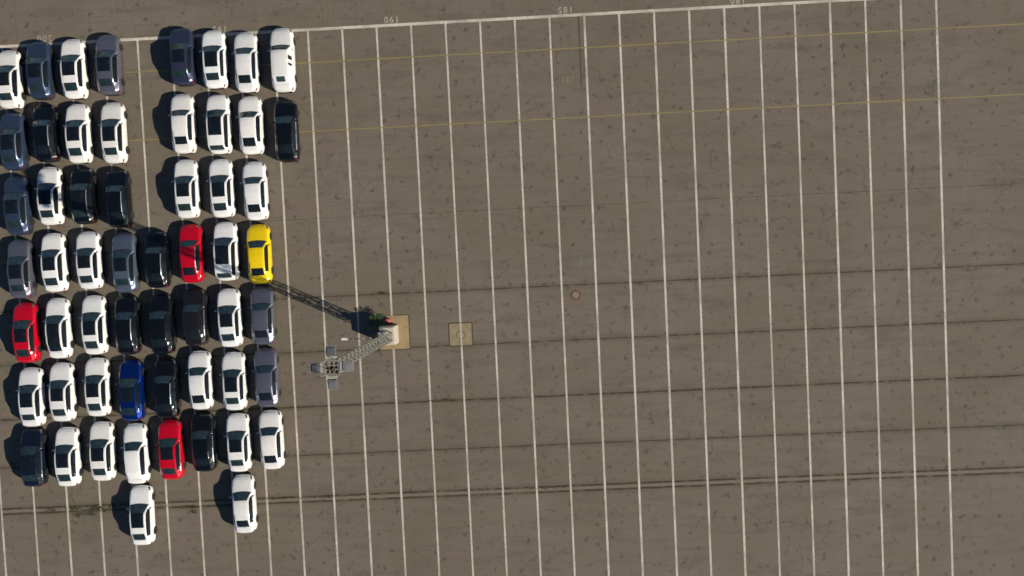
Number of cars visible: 57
